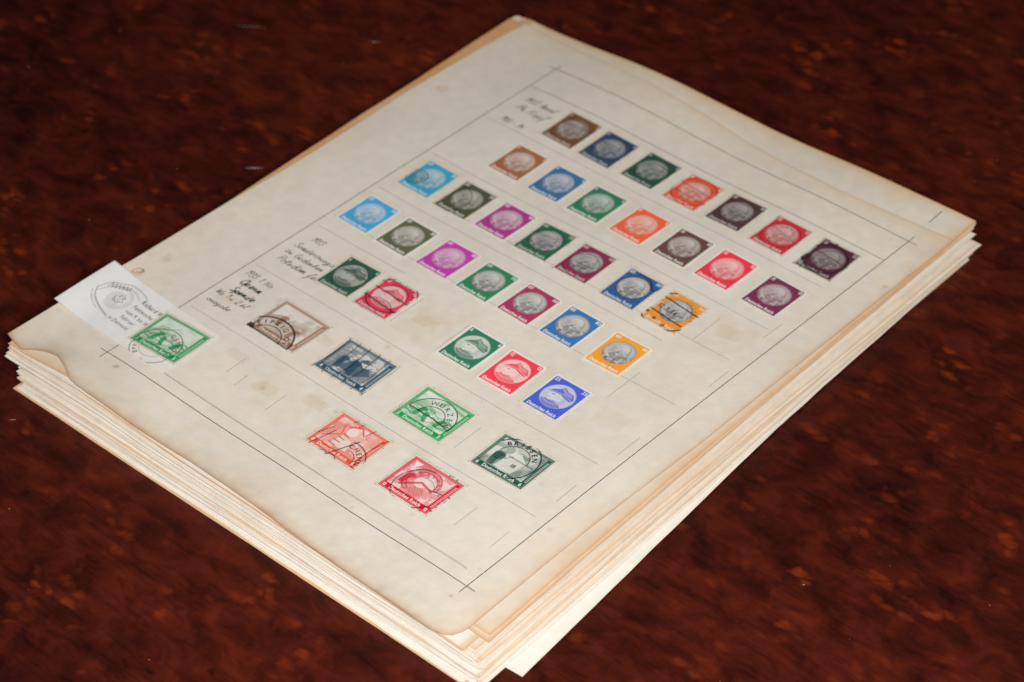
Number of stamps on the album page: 40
